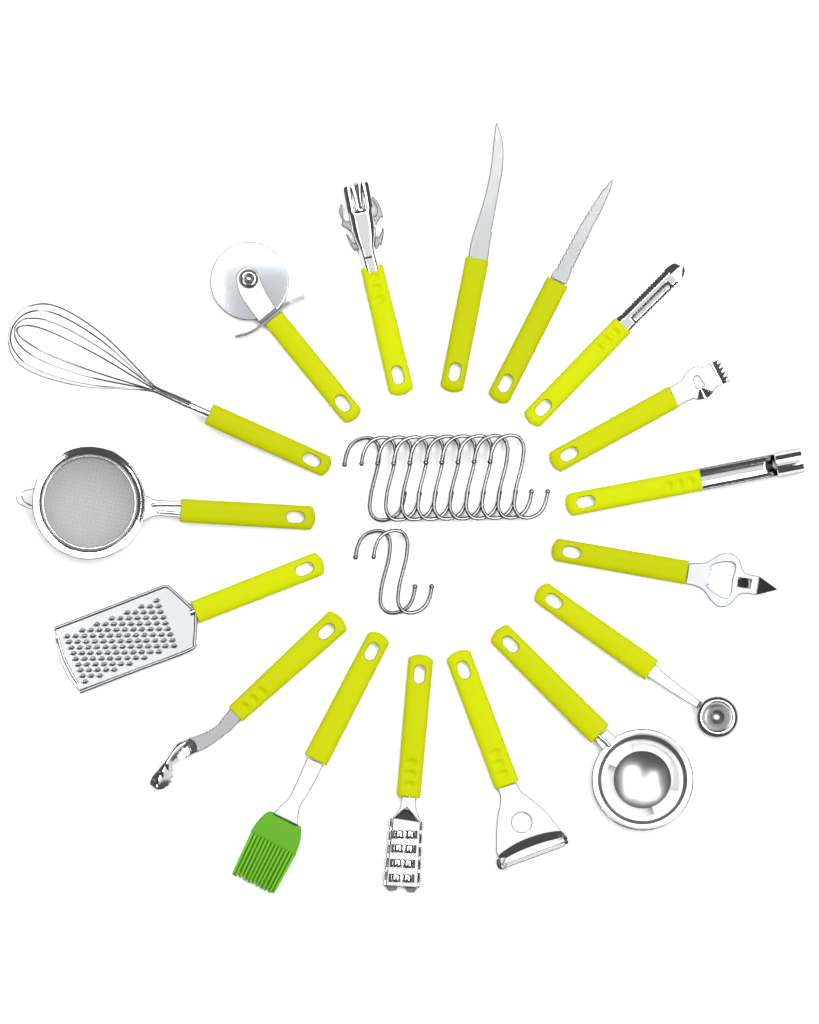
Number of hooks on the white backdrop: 12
